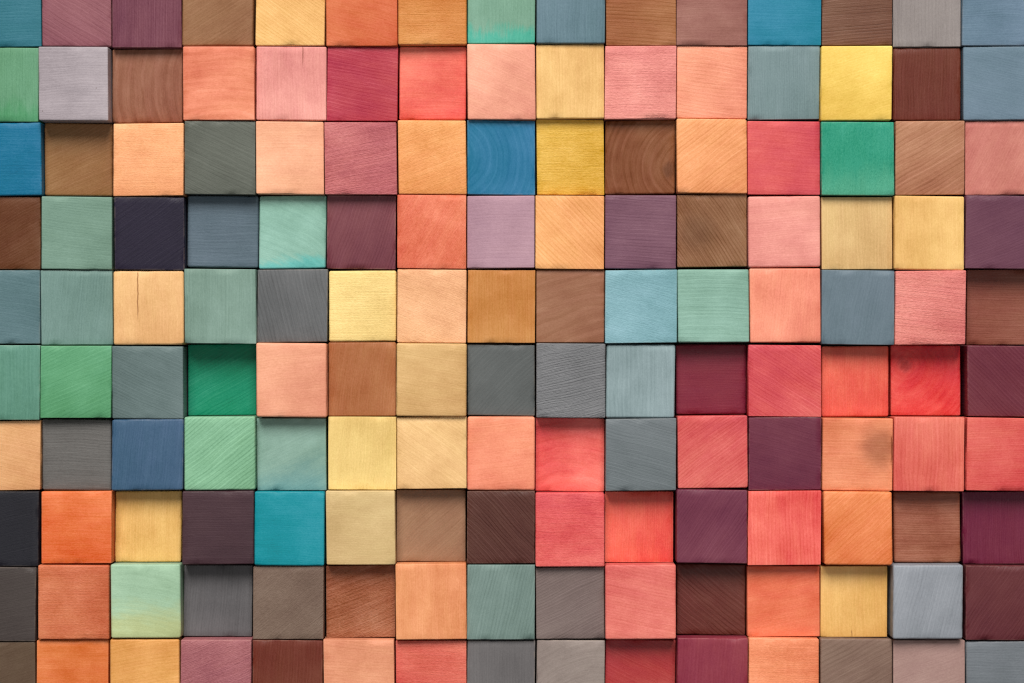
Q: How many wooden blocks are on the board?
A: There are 150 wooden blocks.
